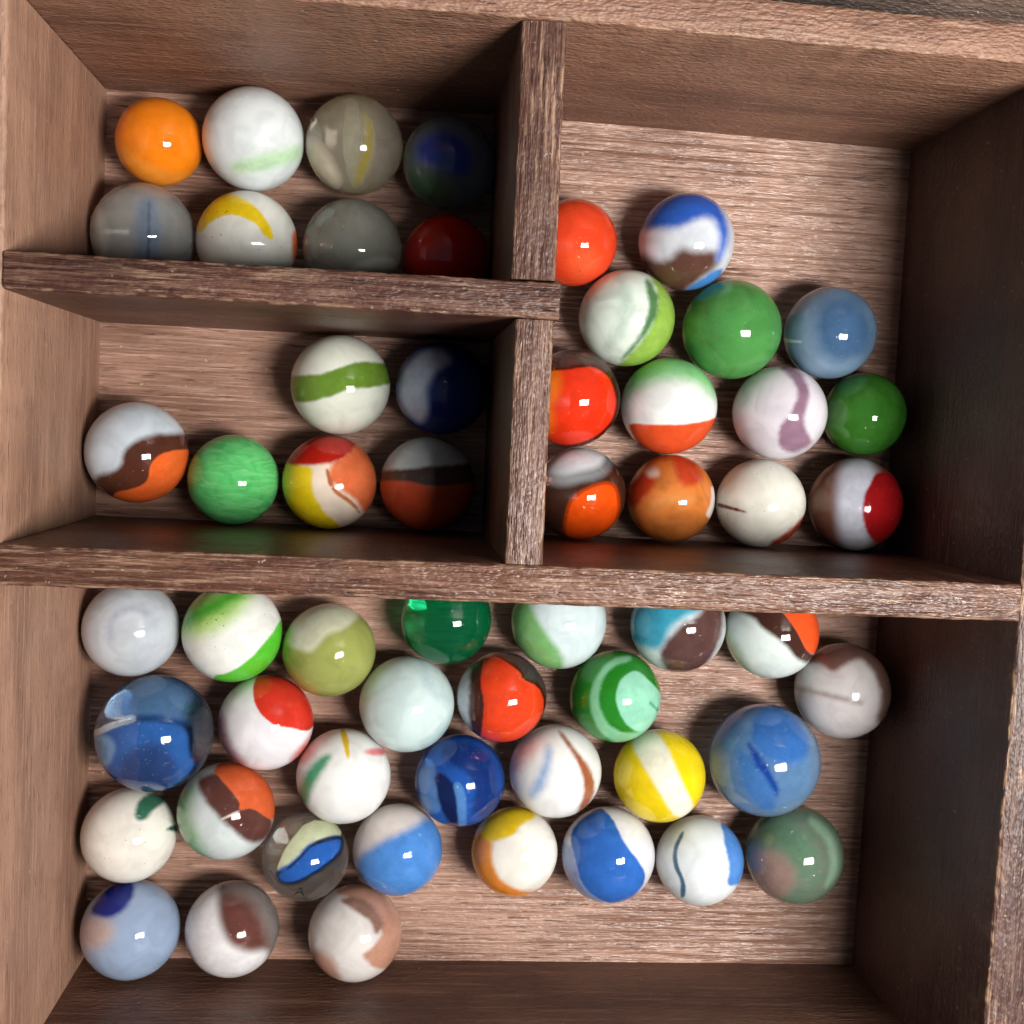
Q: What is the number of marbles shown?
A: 56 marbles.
